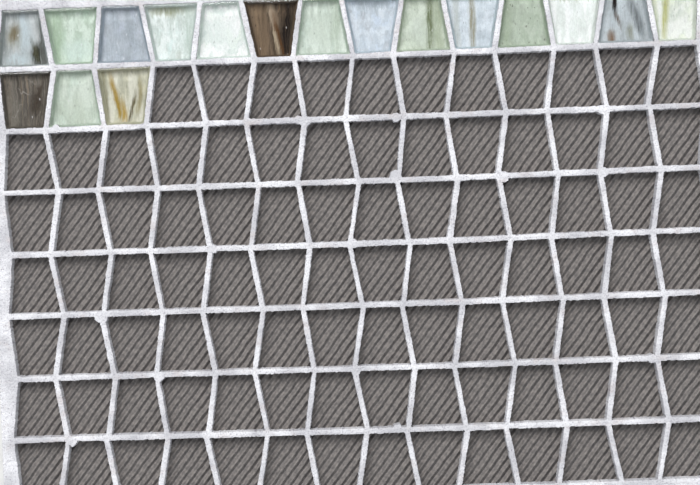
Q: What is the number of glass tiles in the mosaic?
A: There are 17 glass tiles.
